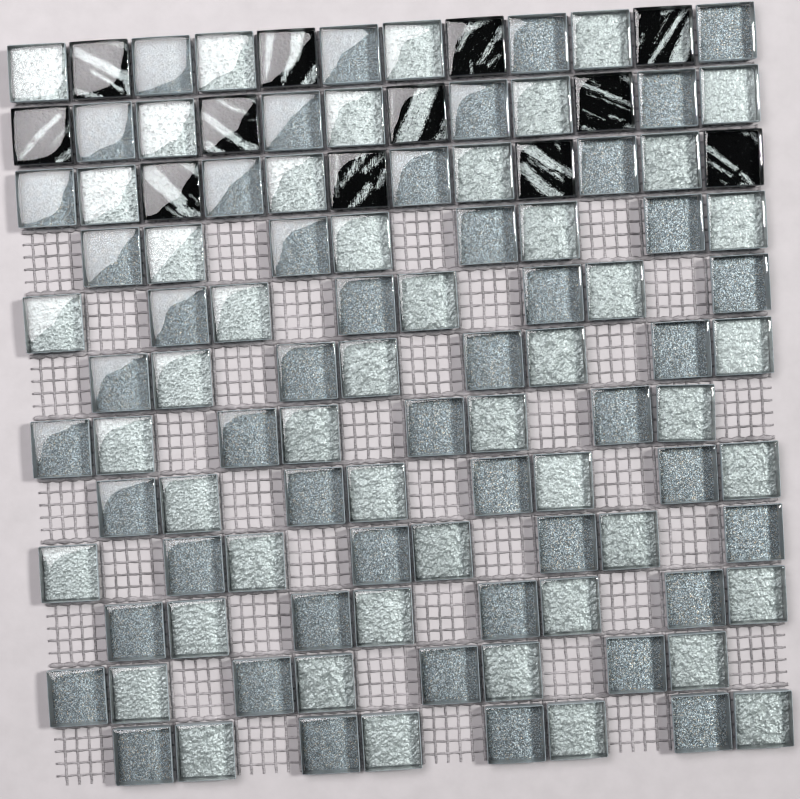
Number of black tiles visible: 12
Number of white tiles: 48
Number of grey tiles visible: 48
